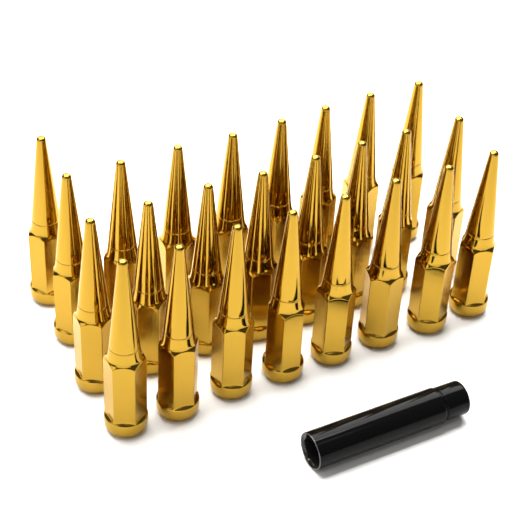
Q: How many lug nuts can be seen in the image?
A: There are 25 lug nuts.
